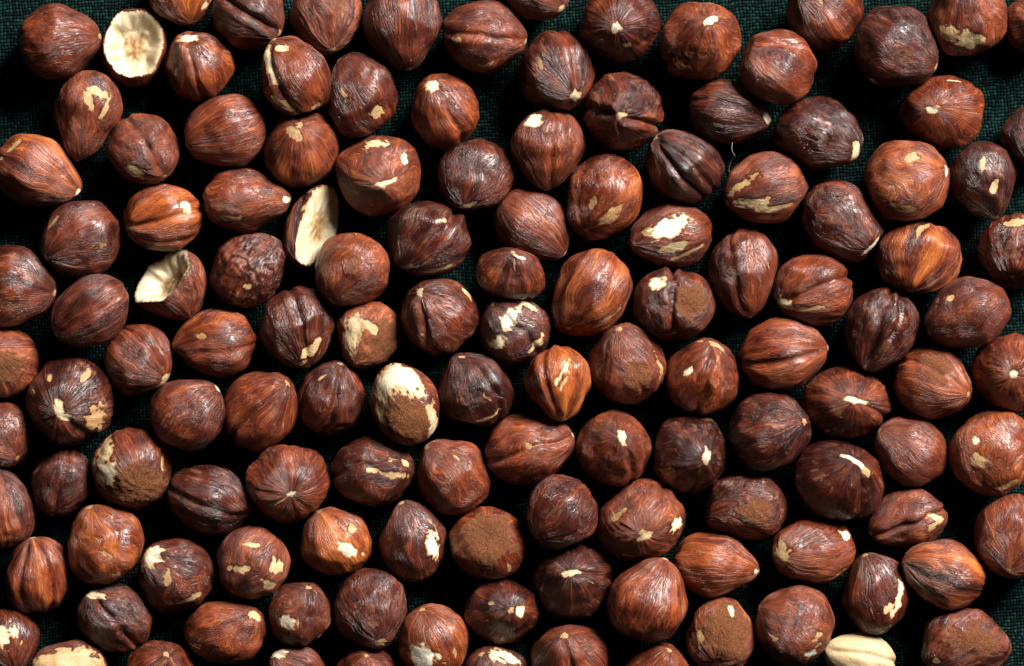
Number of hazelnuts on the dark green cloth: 131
